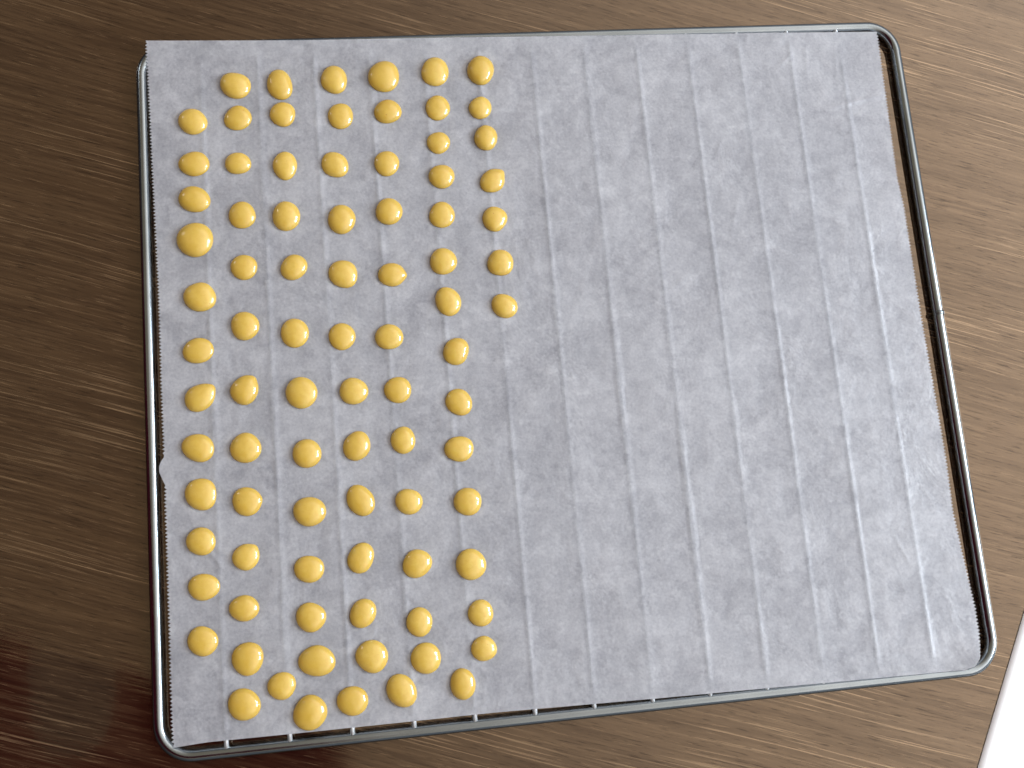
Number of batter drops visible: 87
